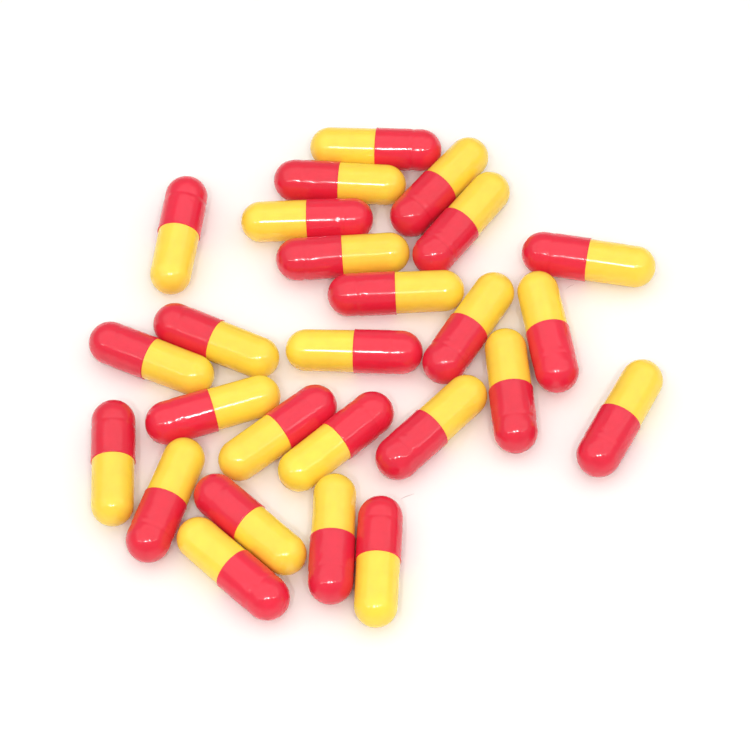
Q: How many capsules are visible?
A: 26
